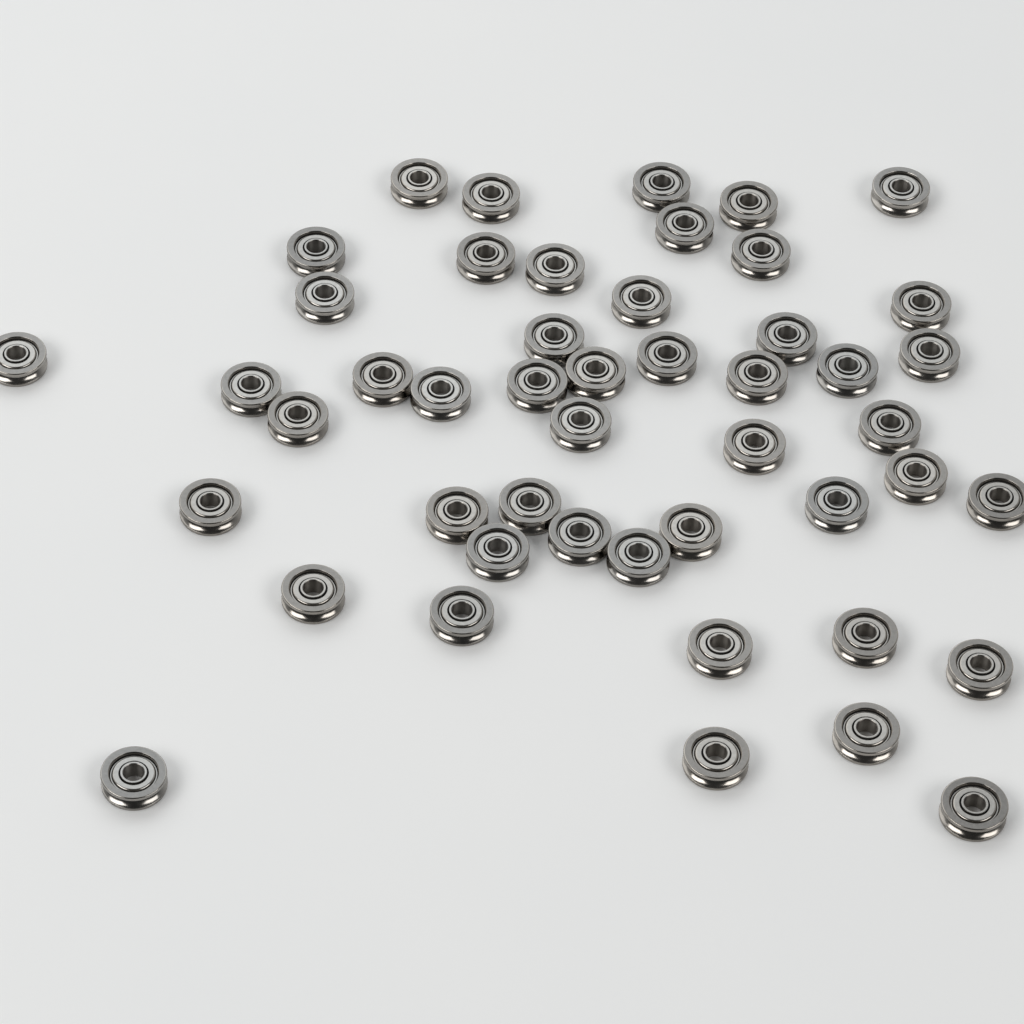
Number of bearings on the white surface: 48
